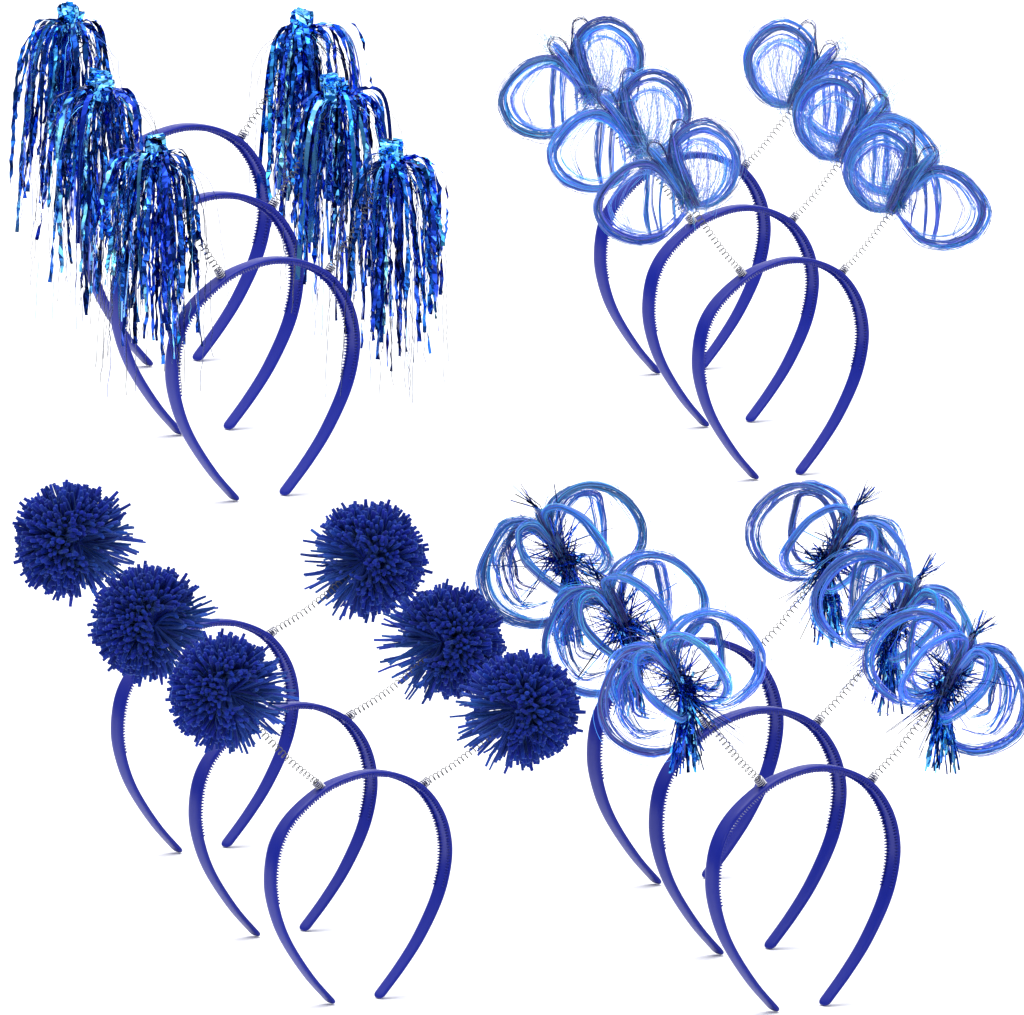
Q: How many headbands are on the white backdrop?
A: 12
